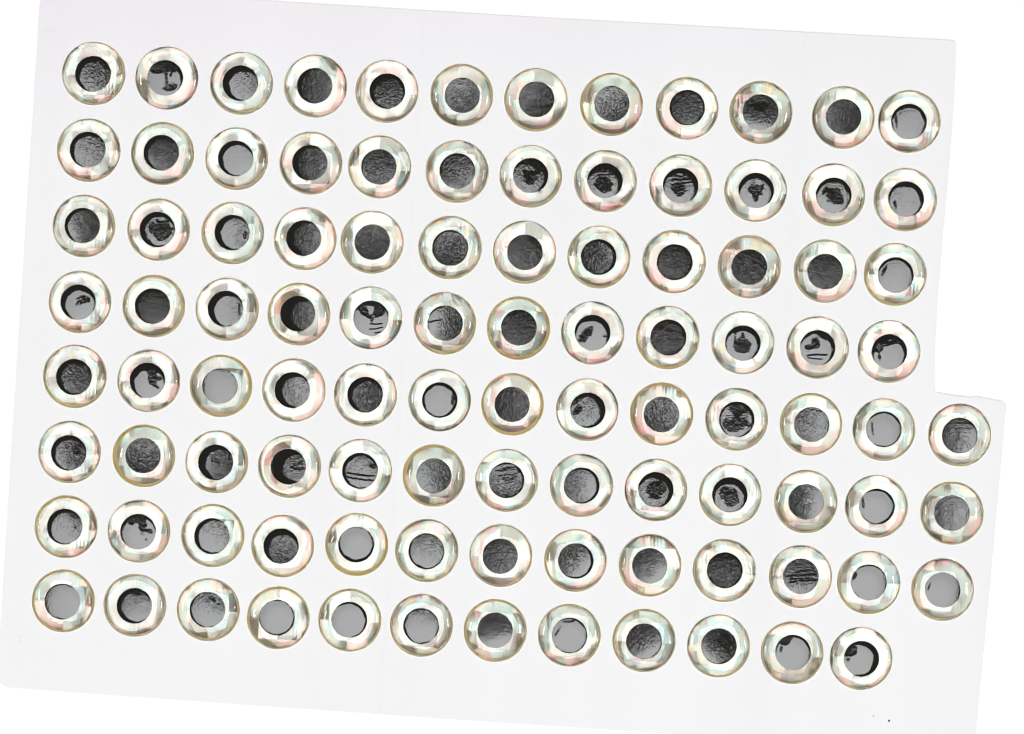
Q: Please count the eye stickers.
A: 99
